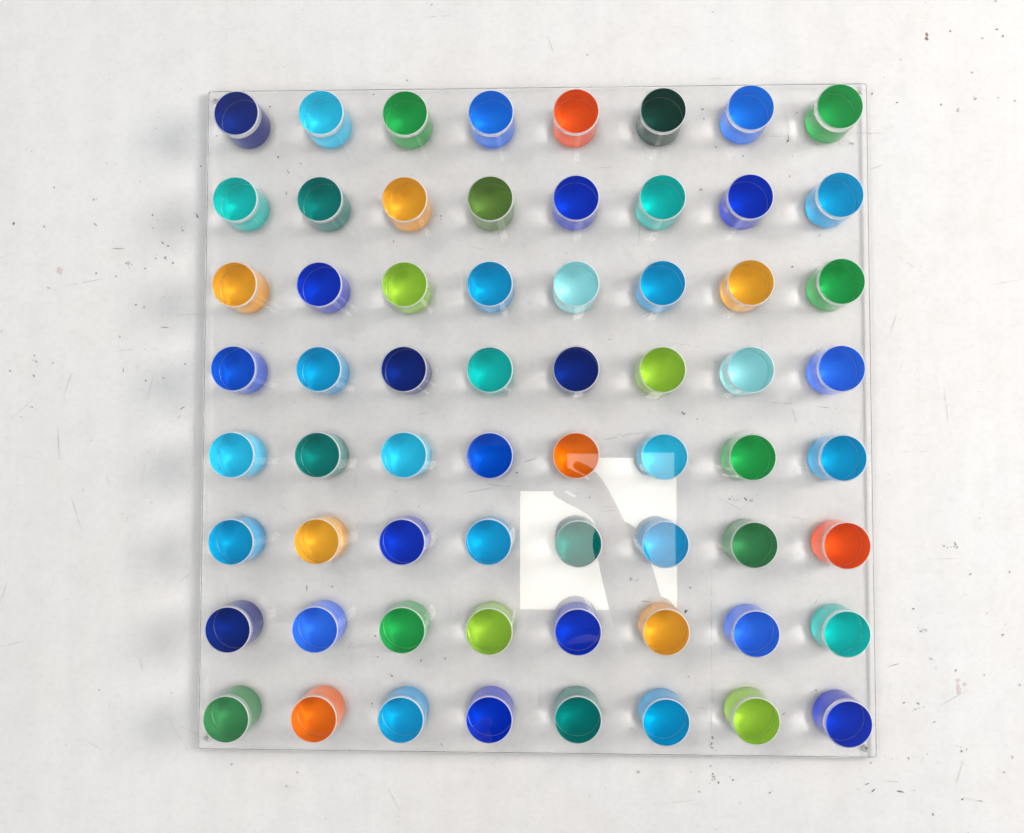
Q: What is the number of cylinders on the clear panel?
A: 64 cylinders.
